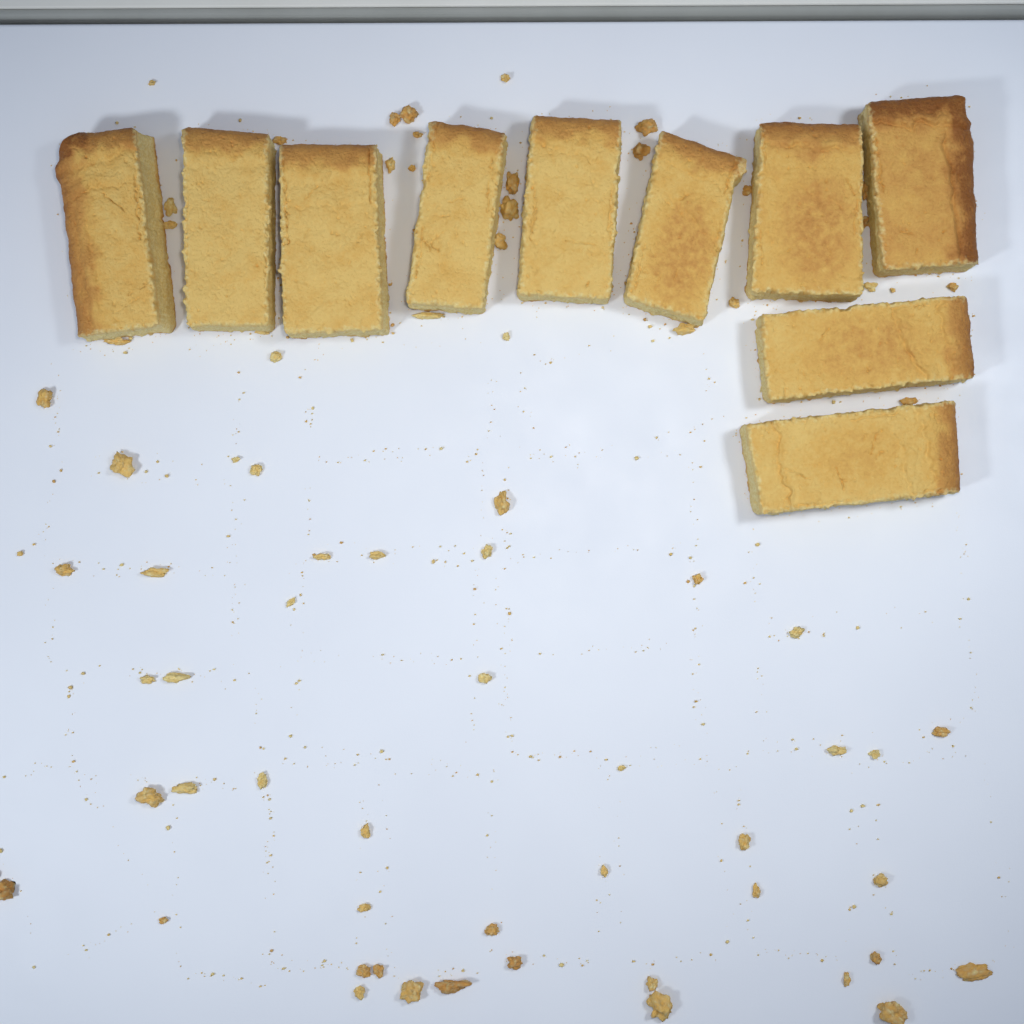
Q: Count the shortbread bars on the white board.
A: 10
